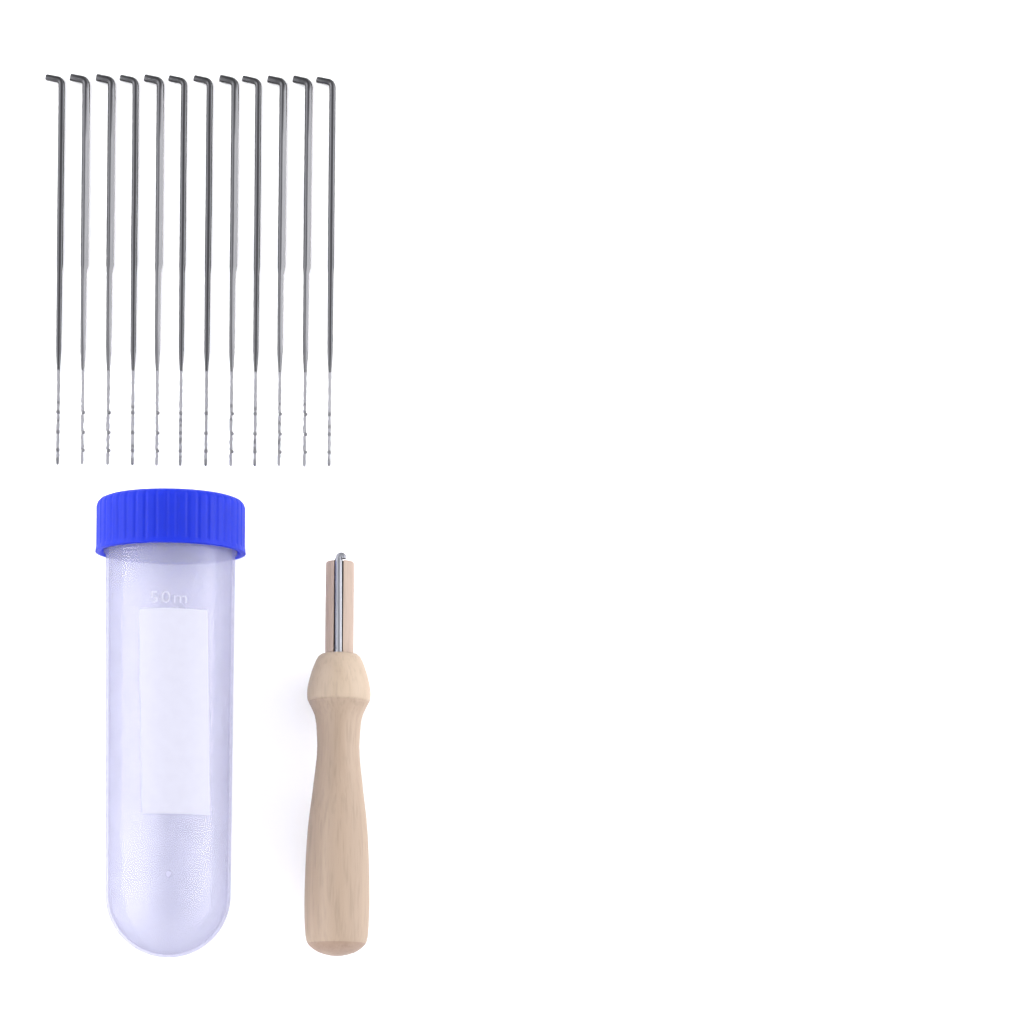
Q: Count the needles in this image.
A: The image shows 12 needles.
